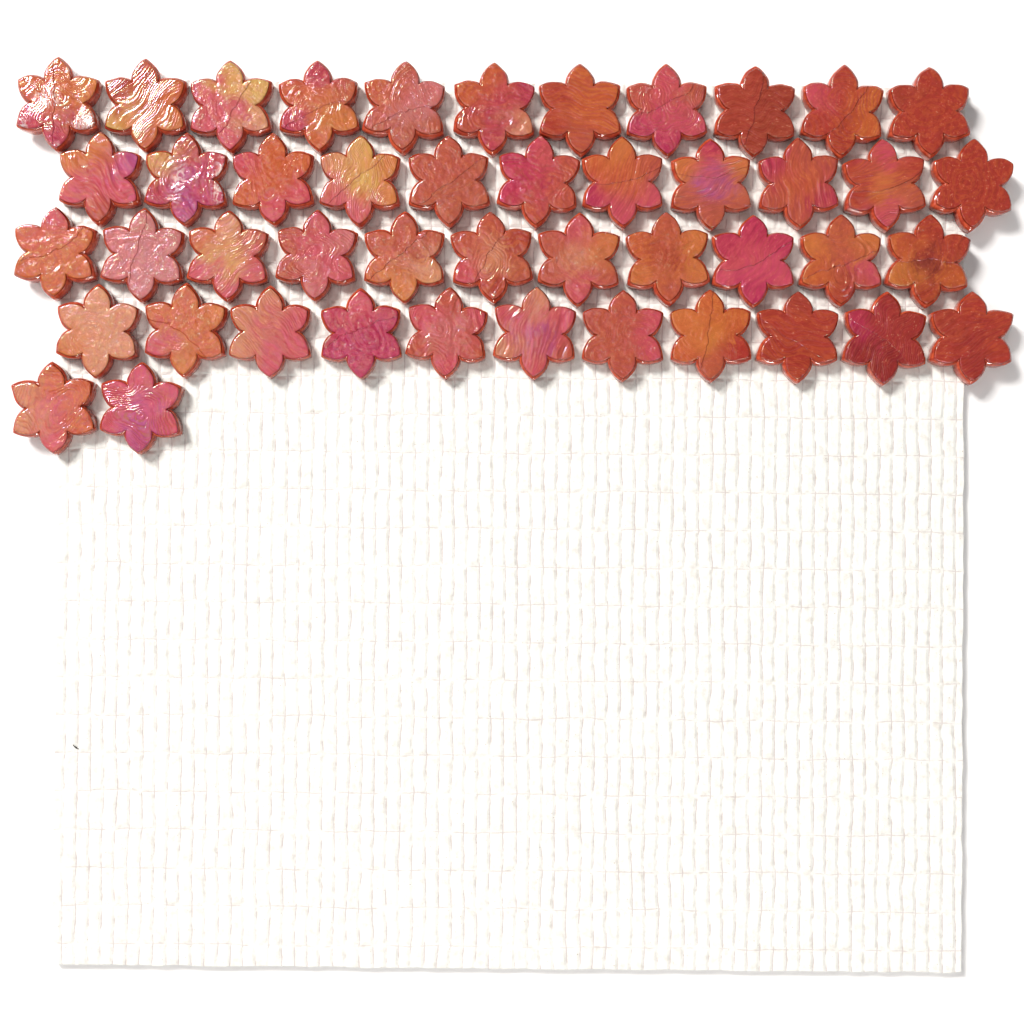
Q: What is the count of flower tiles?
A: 46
